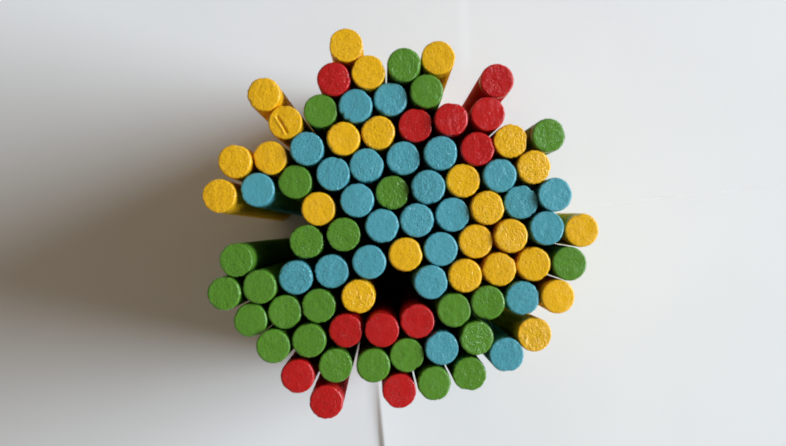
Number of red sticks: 12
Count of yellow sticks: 25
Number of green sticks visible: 25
